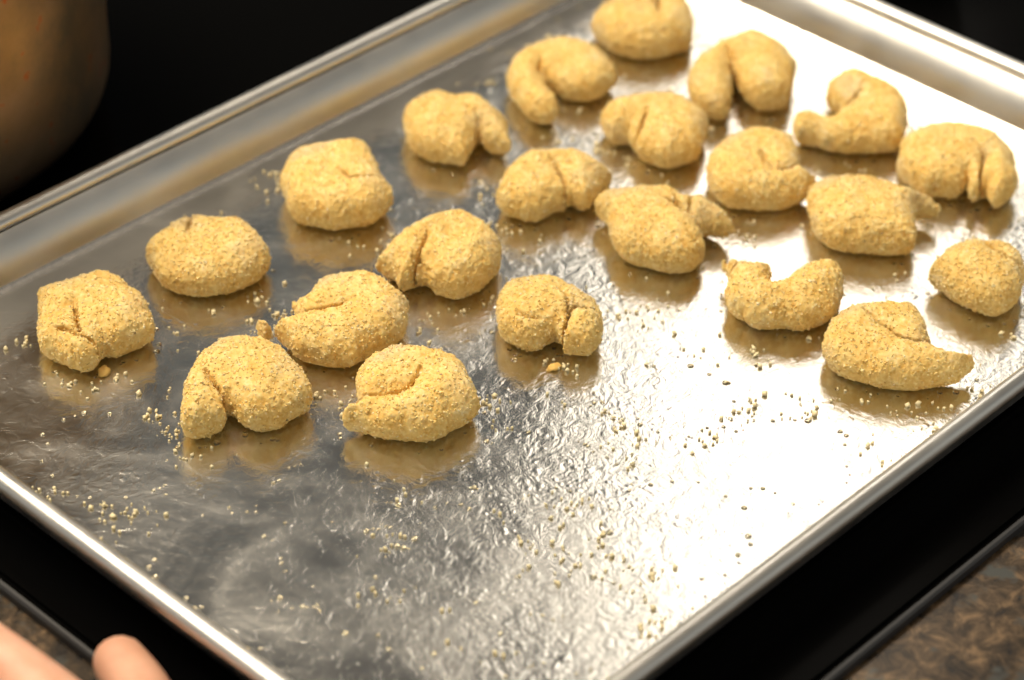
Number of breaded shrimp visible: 22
